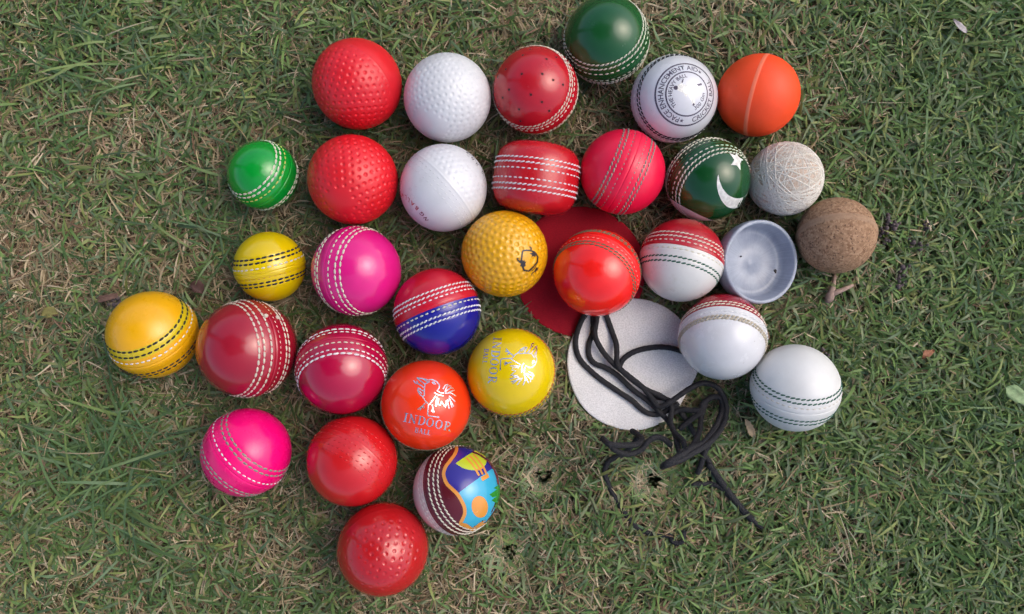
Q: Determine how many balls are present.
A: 31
